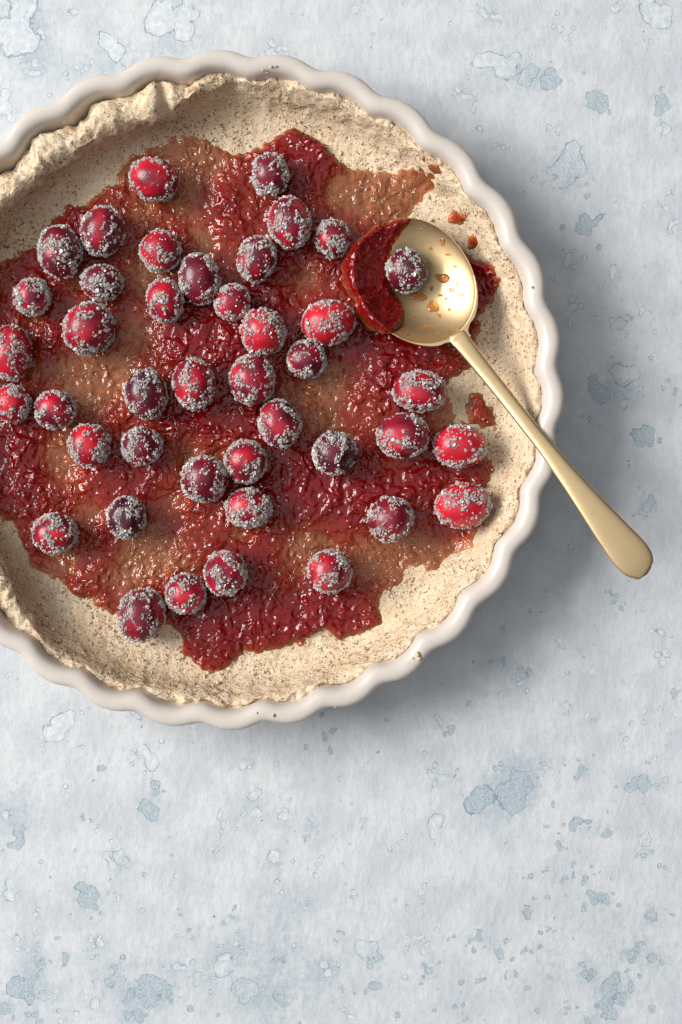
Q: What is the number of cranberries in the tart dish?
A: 42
